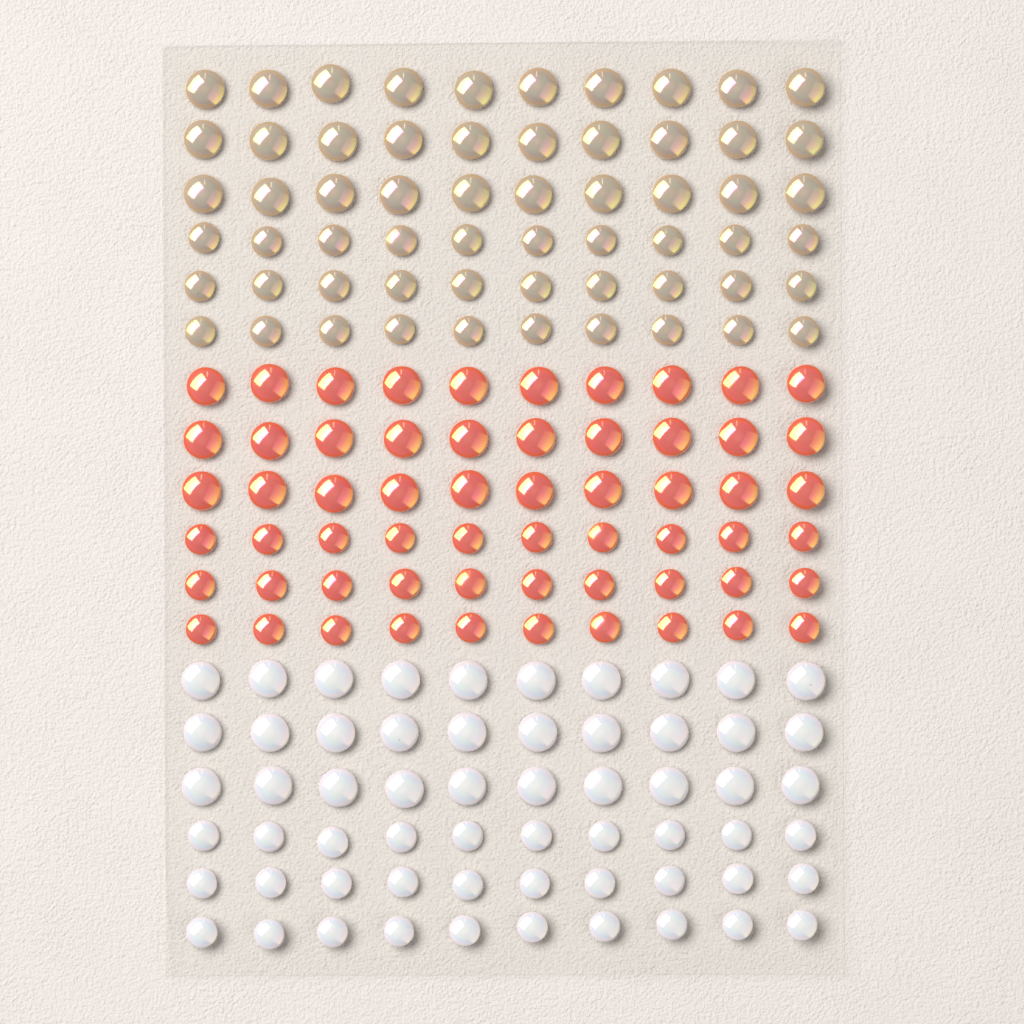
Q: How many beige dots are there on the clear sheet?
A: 60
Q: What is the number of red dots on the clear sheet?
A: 60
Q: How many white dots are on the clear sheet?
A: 60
